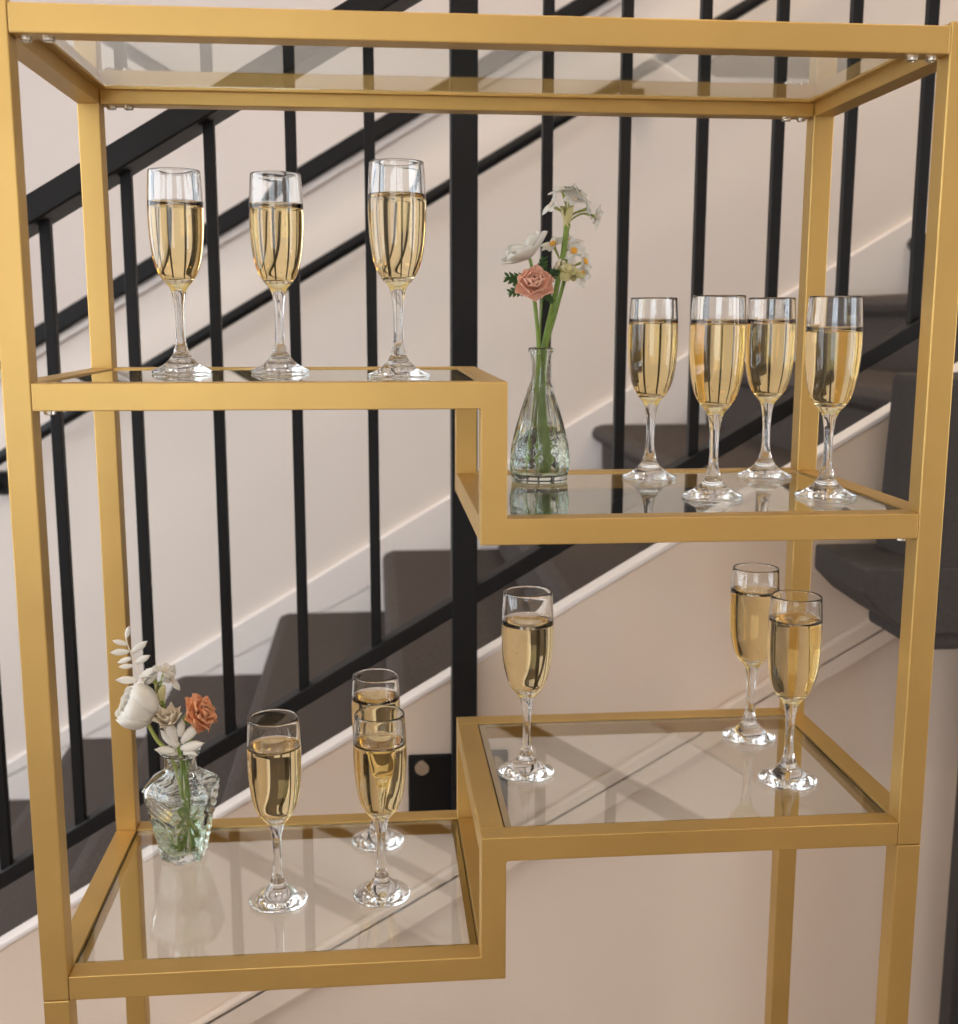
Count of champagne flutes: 13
